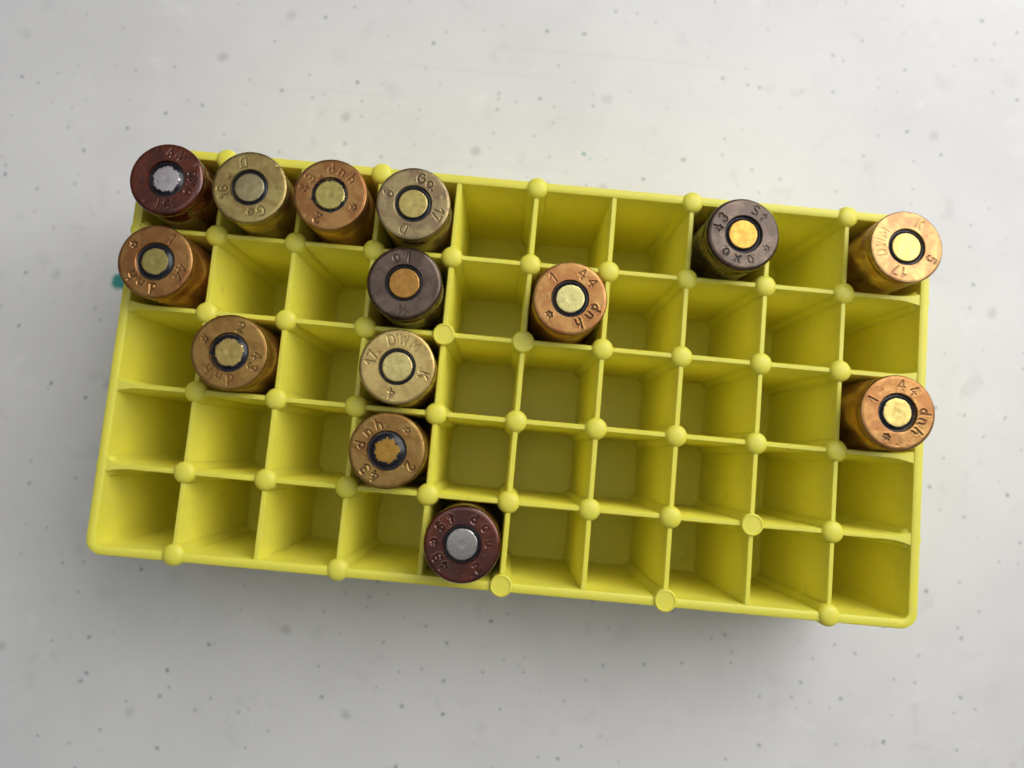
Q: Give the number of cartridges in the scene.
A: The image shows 14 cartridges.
